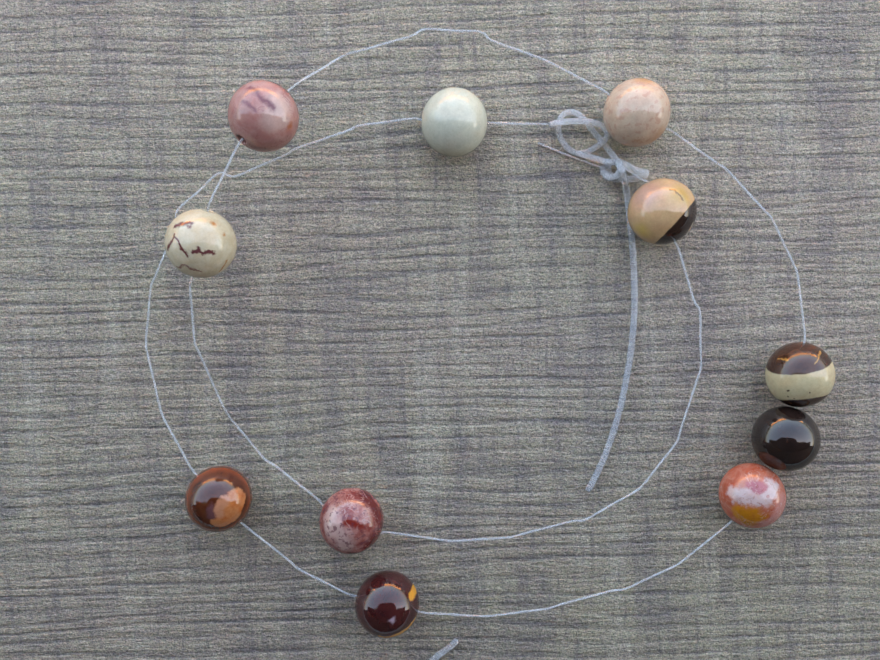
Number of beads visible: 11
